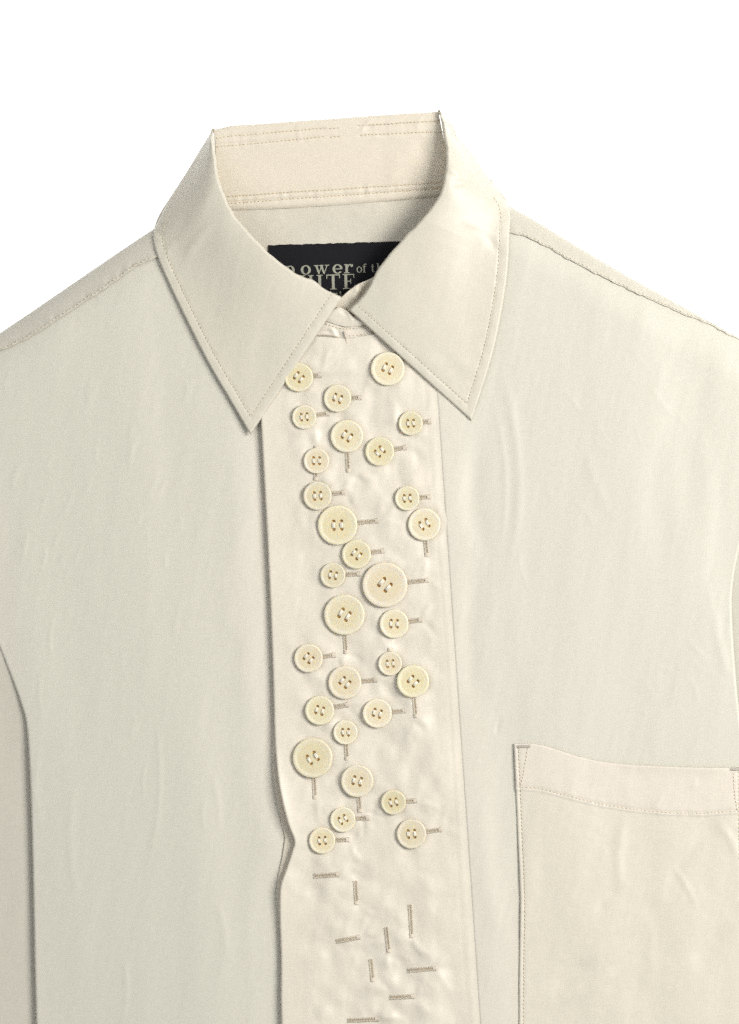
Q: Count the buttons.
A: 30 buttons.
